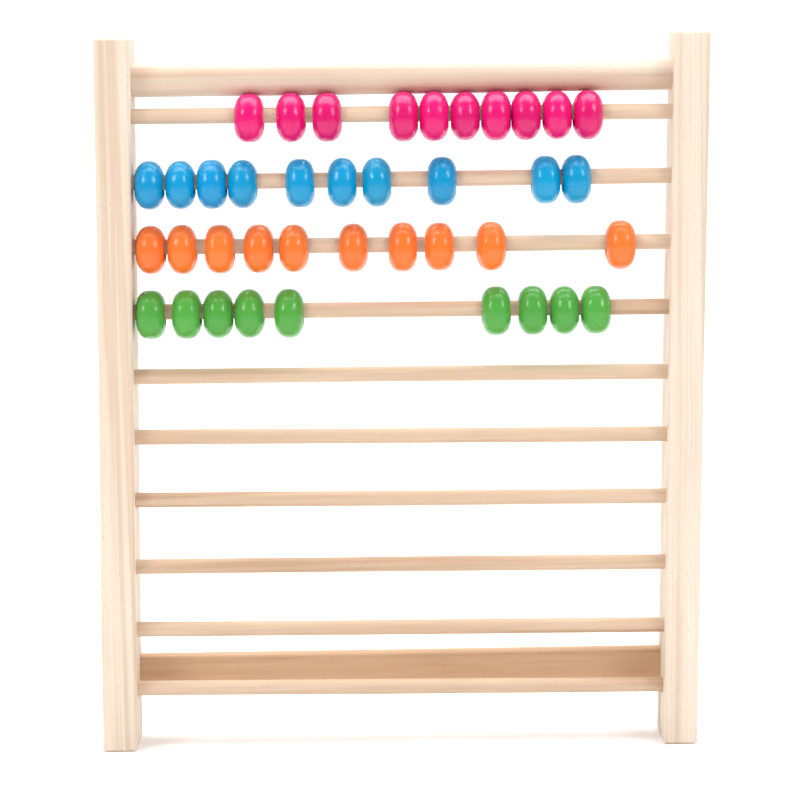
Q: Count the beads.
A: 39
